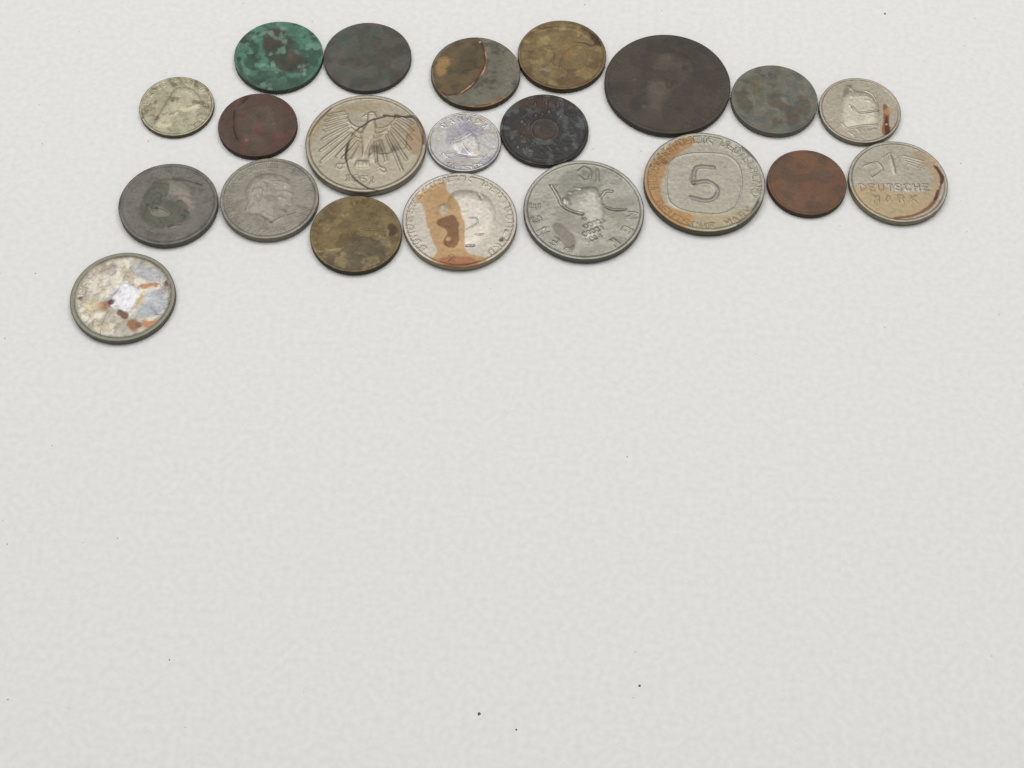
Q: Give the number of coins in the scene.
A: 21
